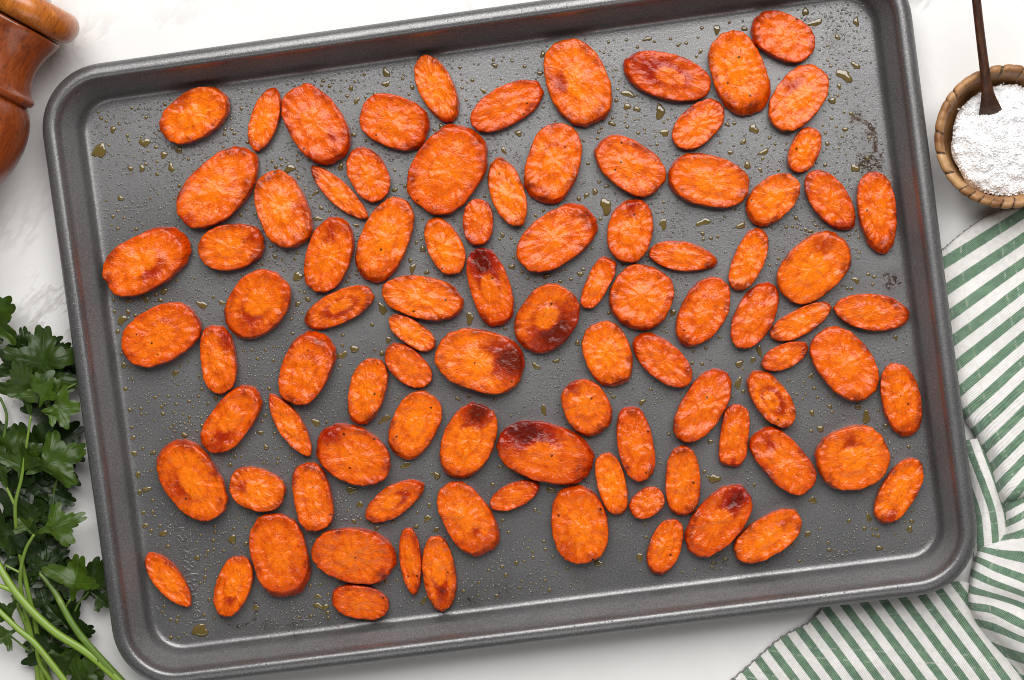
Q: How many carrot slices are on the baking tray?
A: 93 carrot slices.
